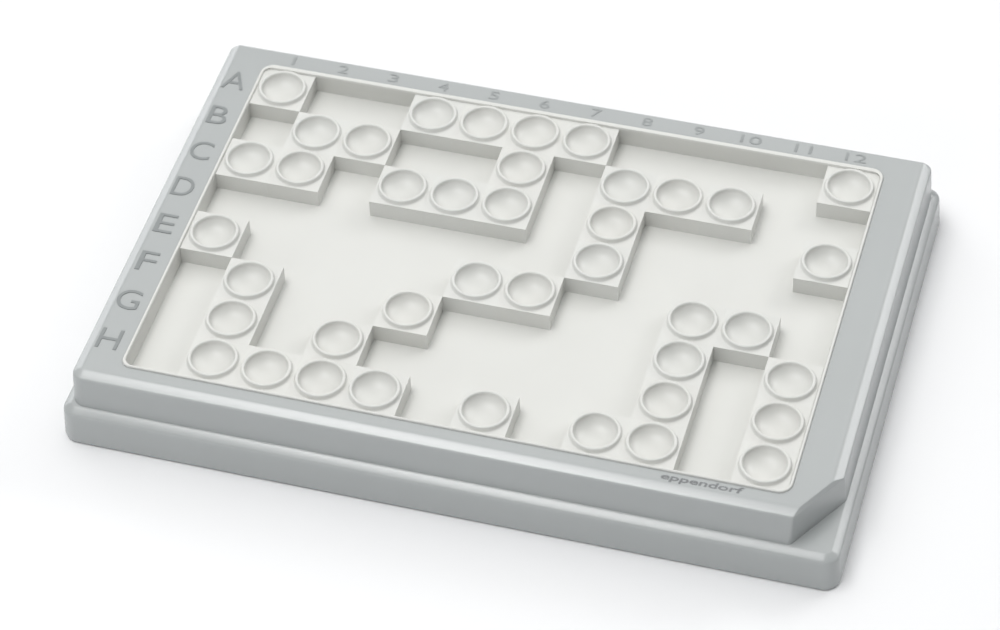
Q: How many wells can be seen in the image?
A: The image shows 41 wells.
